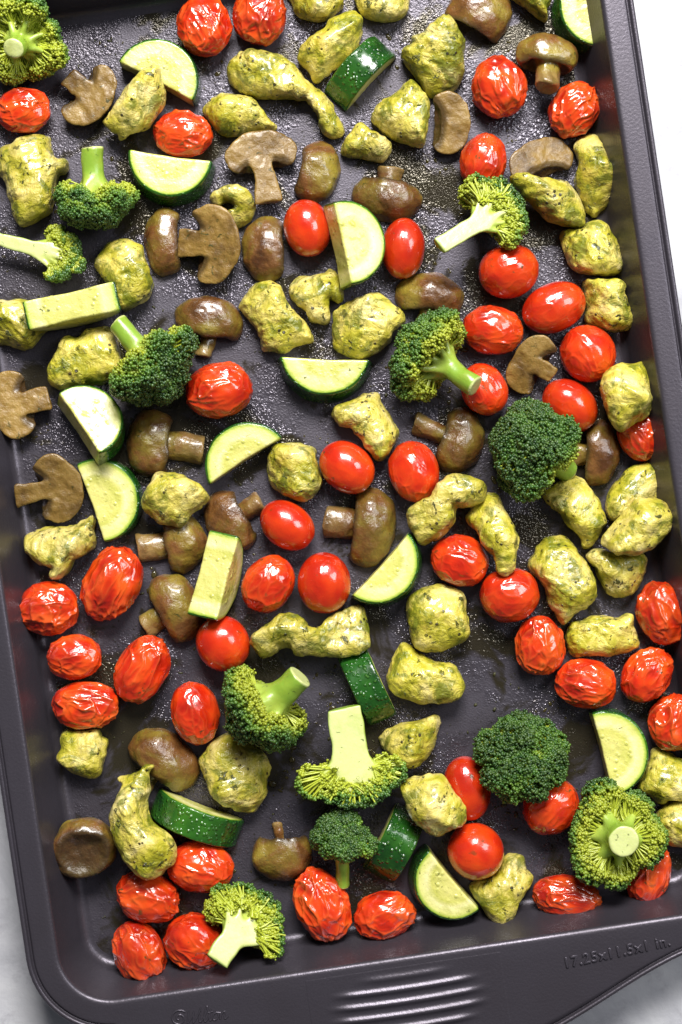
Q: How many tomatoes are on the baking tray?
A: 47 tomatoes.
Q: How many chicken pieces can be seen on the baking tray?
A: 46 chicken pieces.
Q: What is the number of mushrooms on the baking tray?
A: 26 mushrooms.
